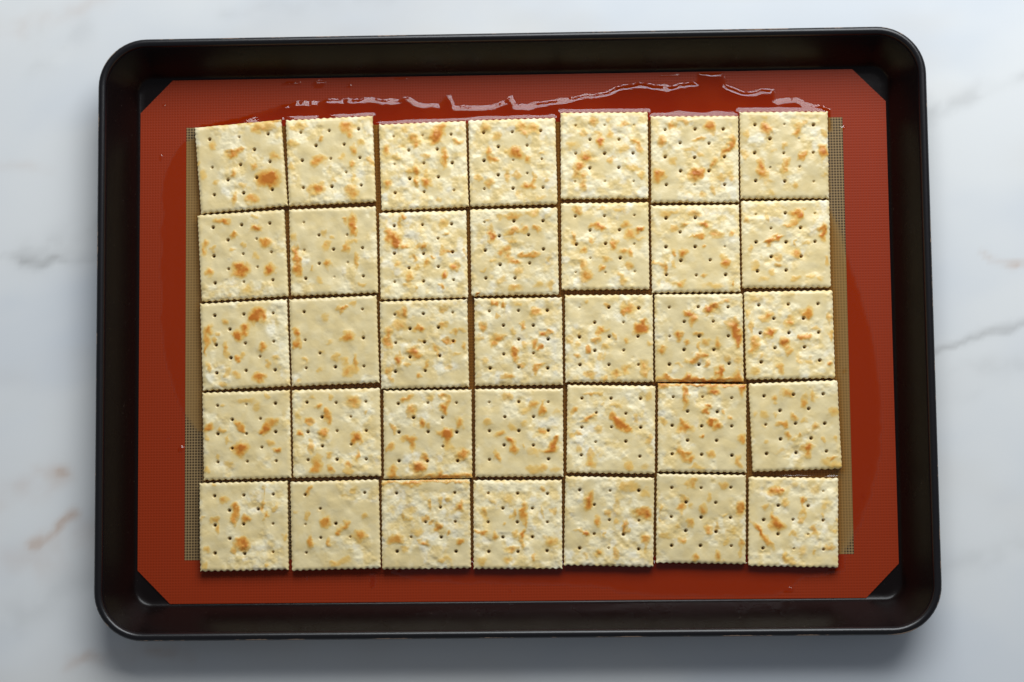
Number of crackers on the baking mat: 35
